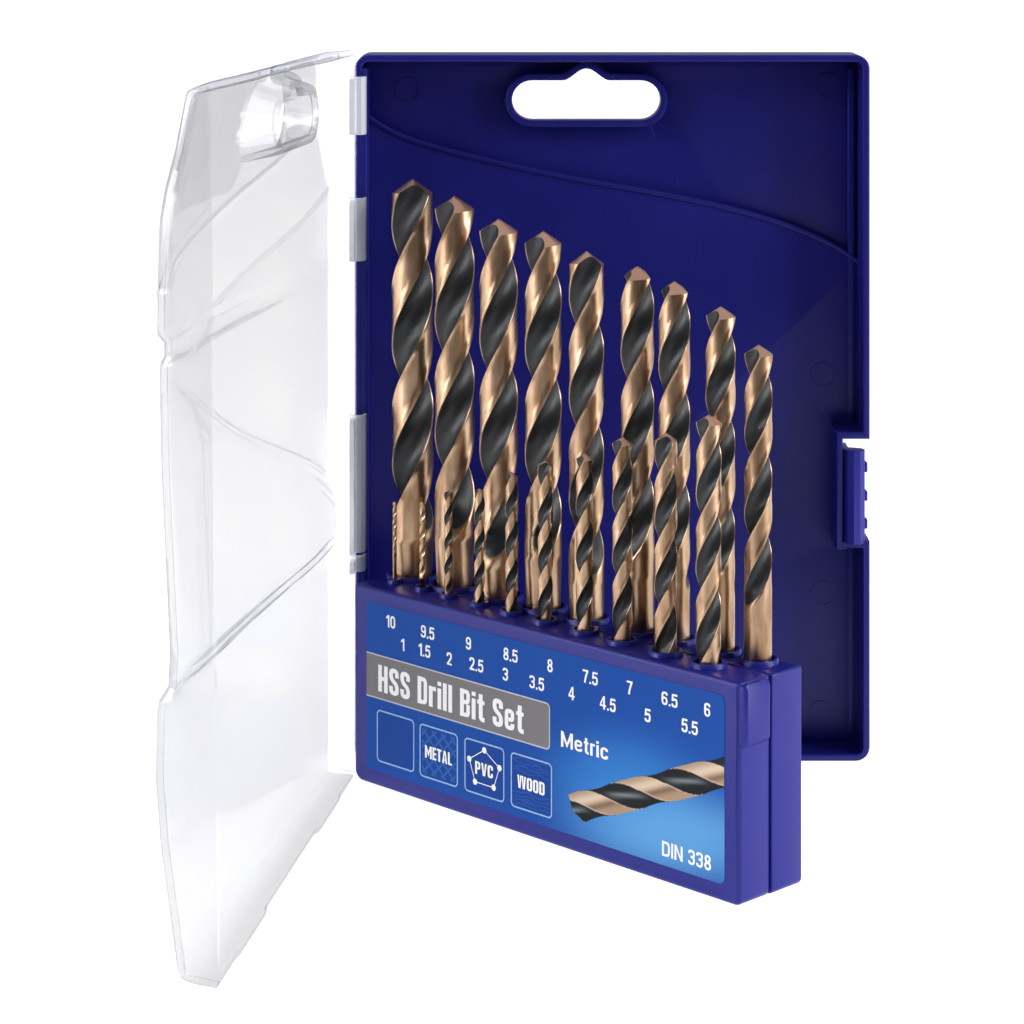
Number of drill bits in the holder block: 19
